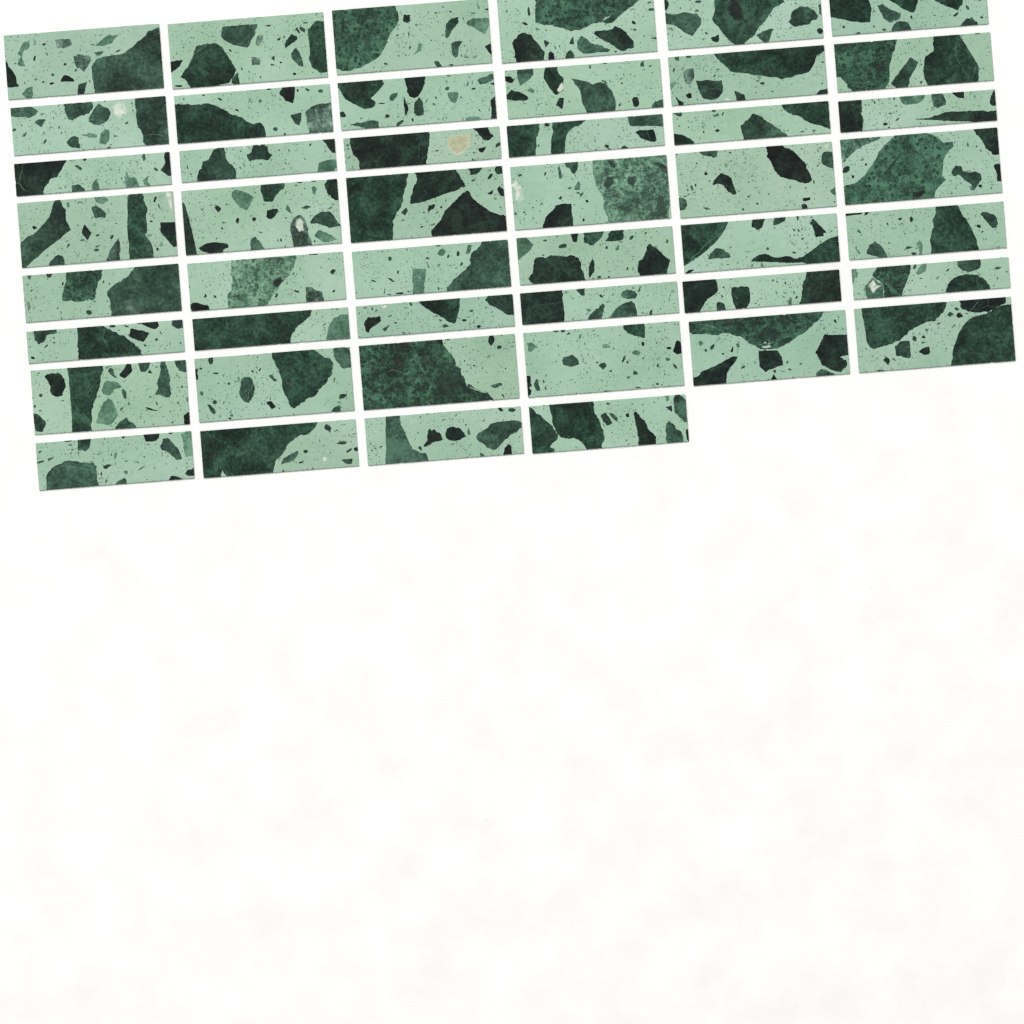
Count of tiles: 46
